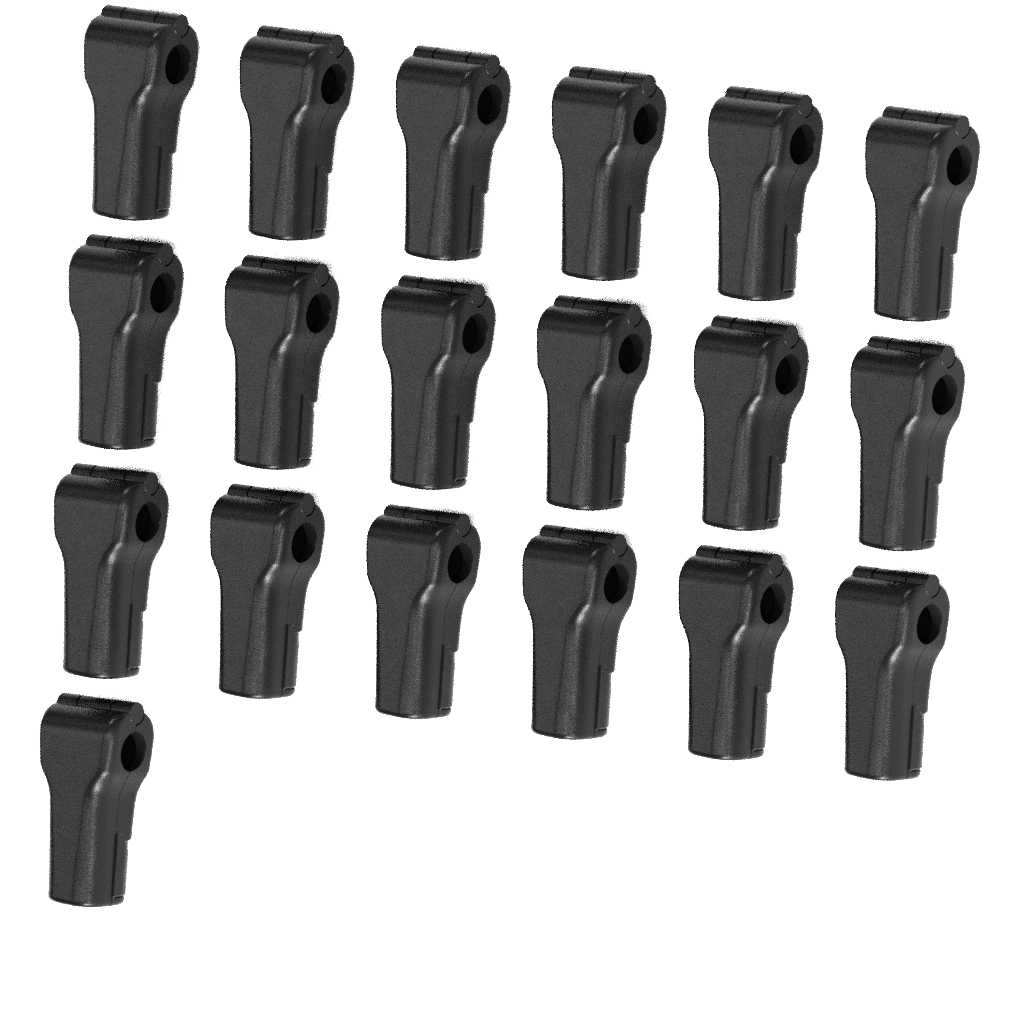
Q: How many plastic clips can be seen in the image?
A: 19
